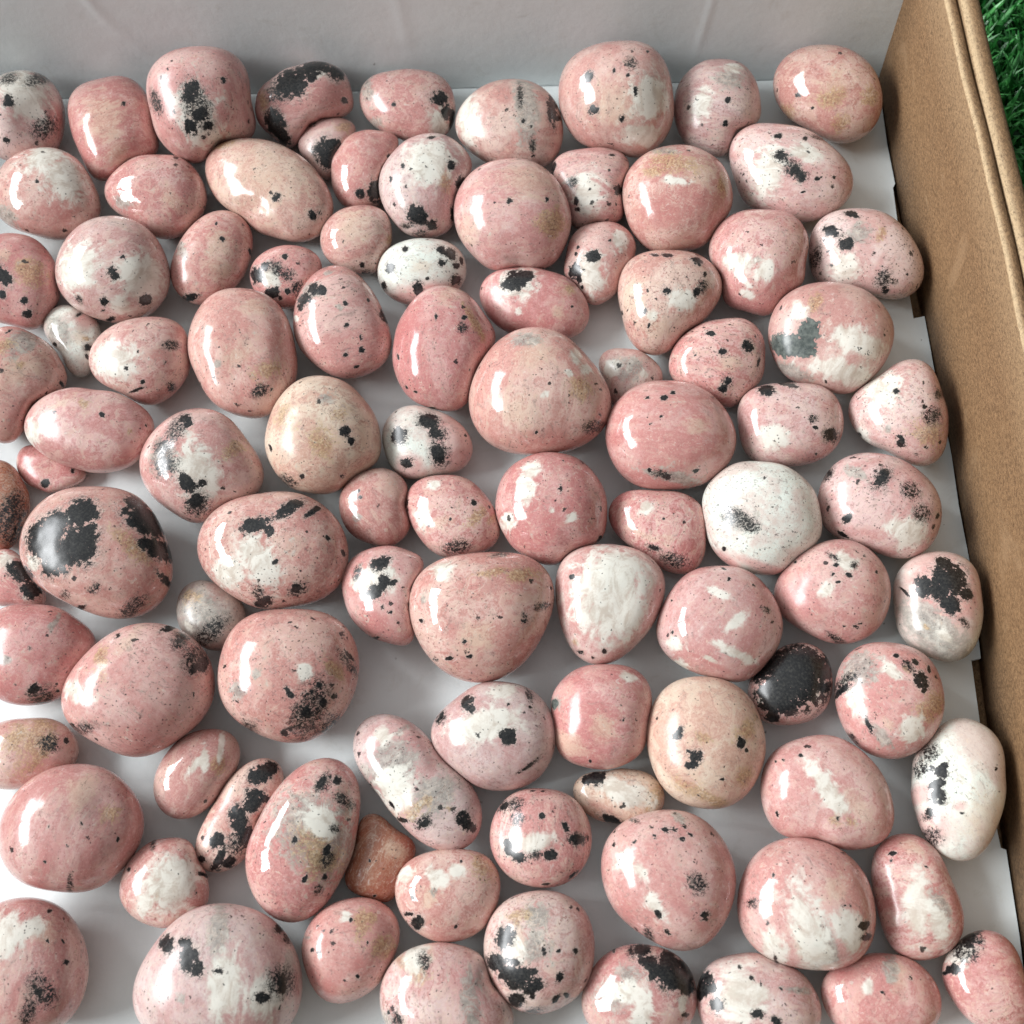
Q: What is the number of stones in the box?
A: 98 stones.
